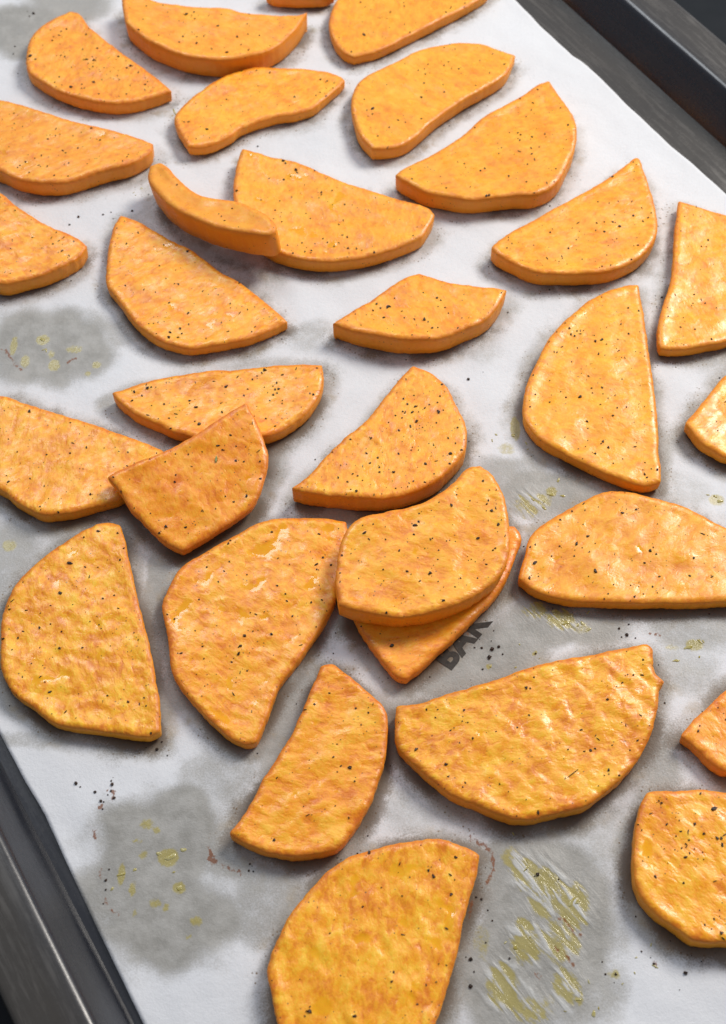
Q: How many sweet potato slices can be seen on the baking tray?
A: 31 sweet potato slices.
